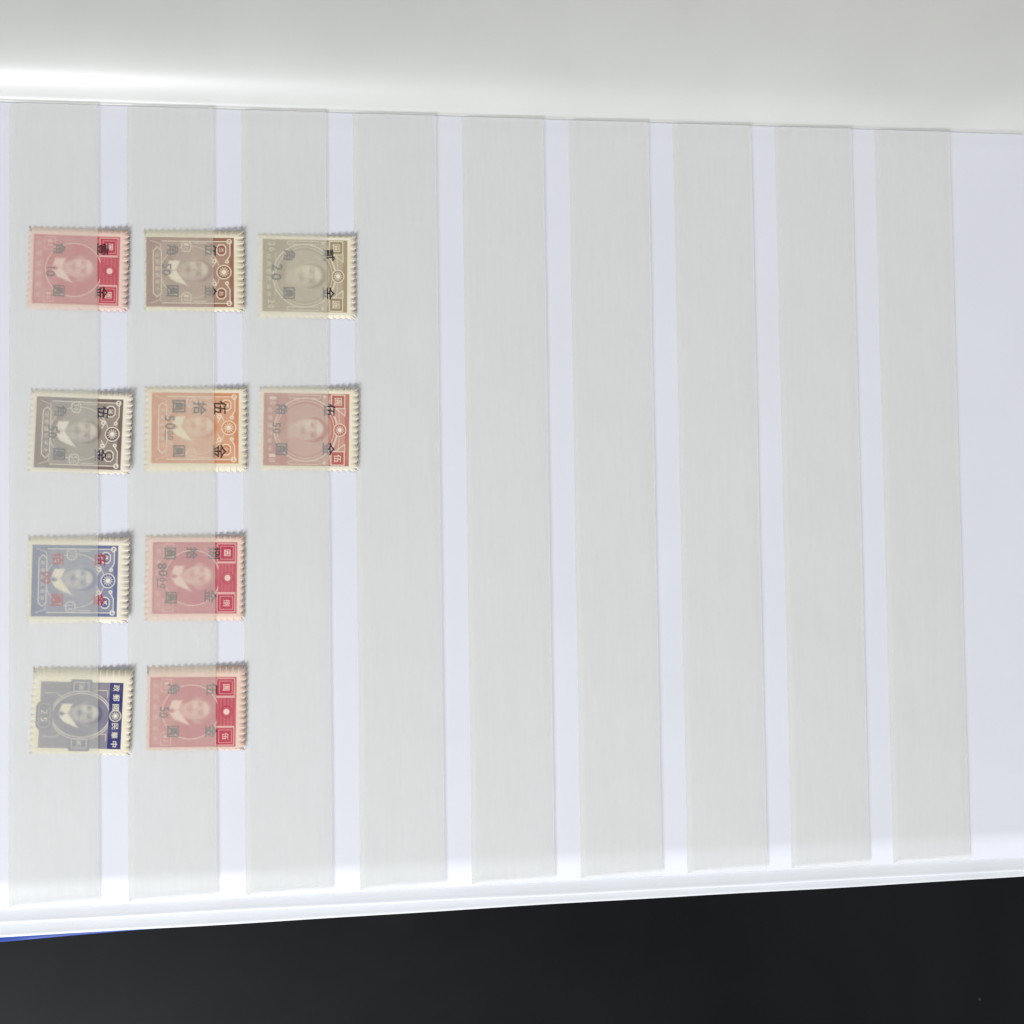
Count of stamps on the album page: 10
